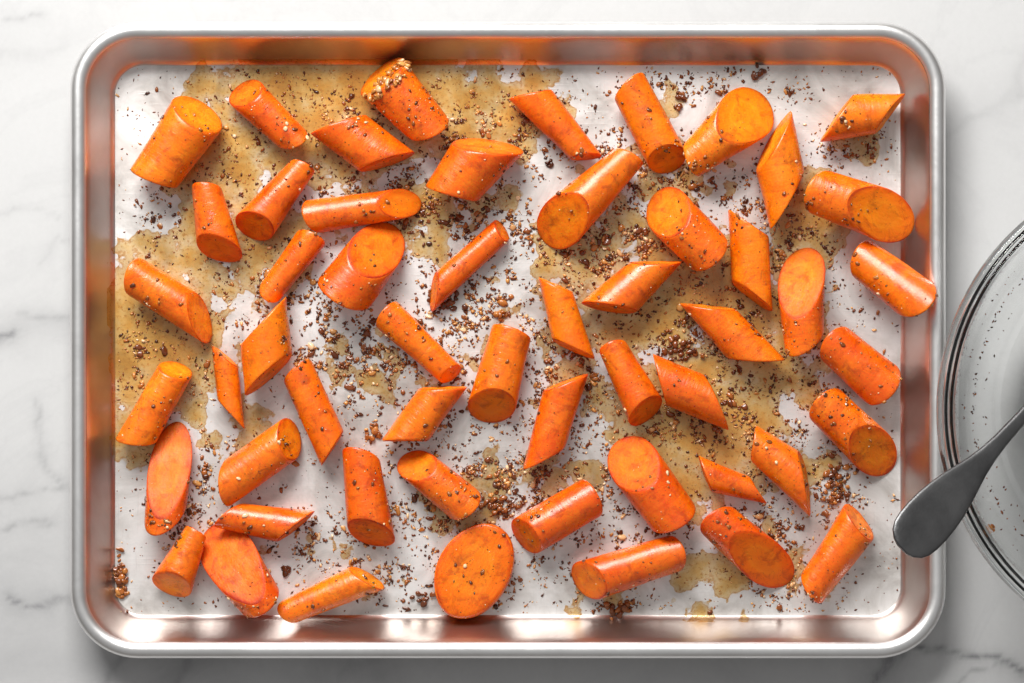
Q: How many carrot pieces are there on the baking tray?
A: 54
